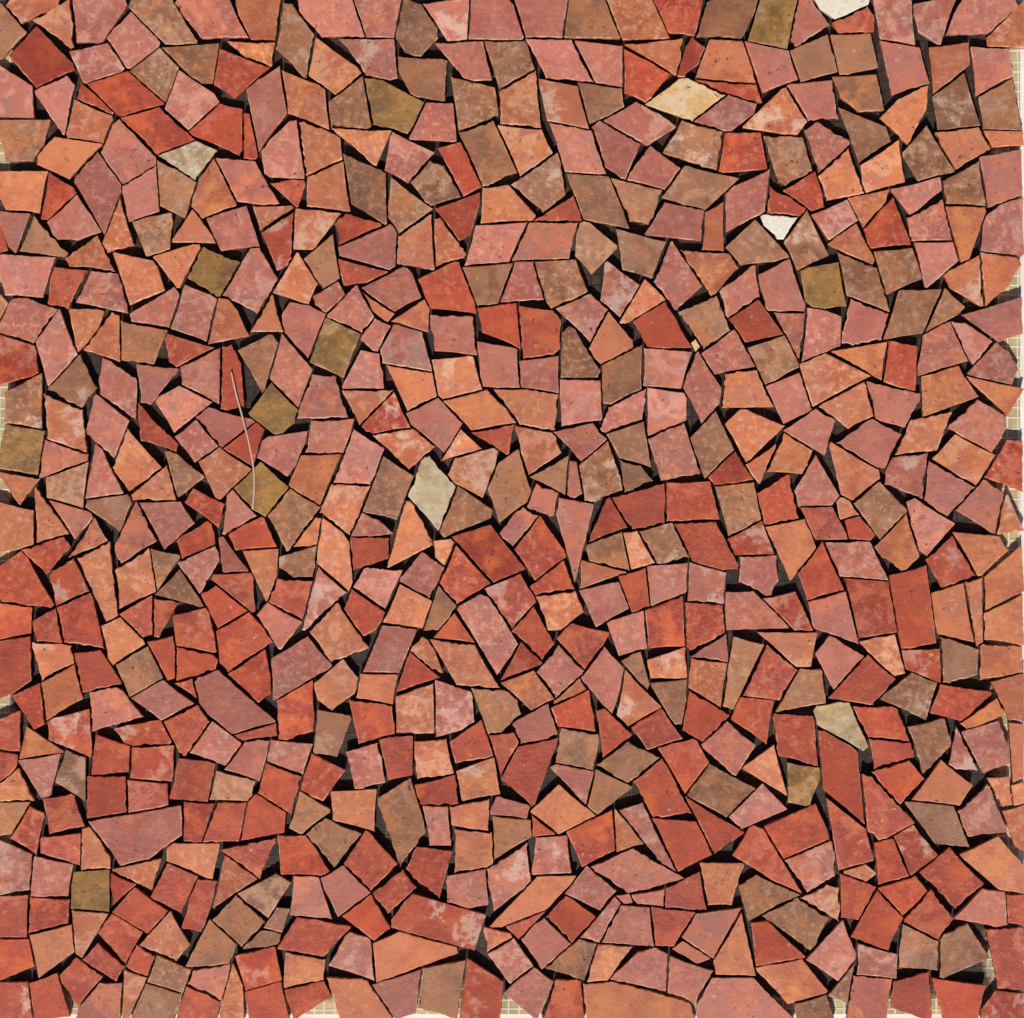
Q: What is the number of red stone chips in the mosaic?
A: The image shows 186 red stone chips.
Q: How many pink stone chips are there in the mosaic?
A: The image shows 194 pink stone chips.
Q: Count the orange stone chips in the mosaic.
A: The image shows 162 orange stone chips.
